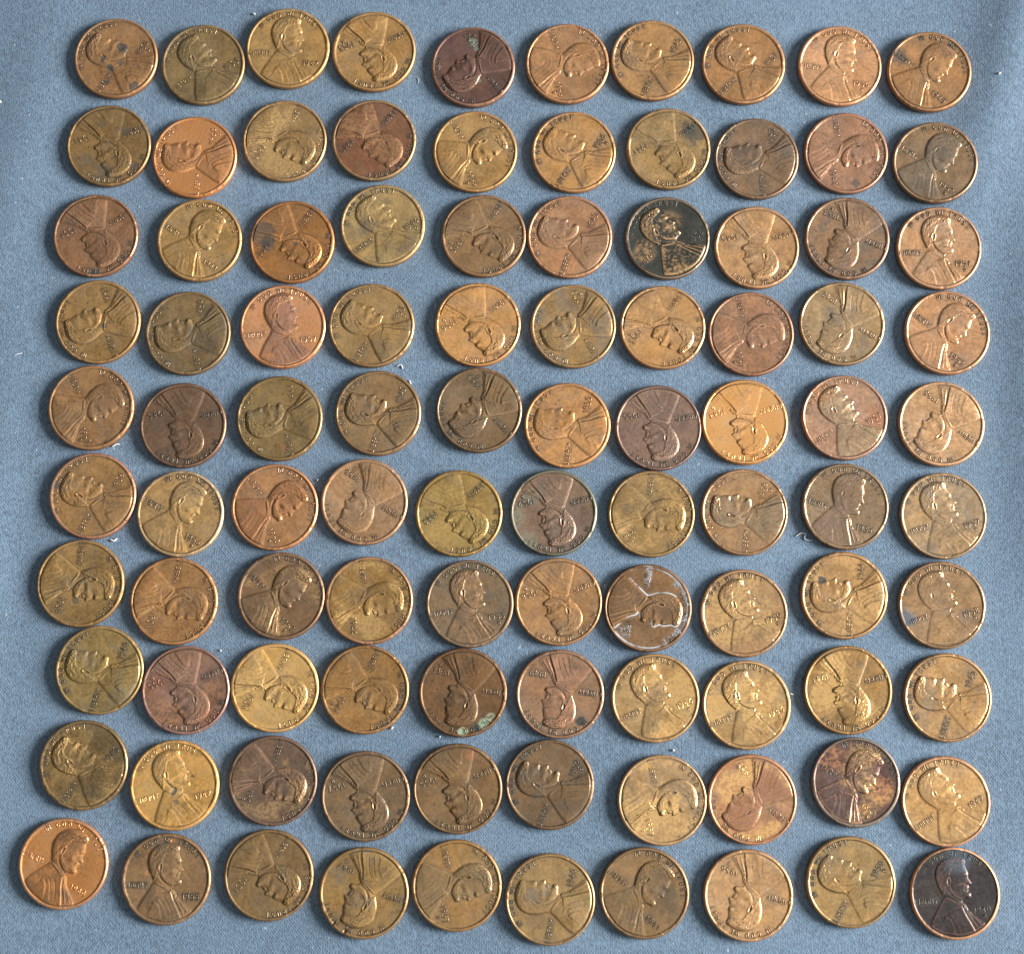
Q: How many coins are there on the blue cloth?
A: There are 100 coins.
